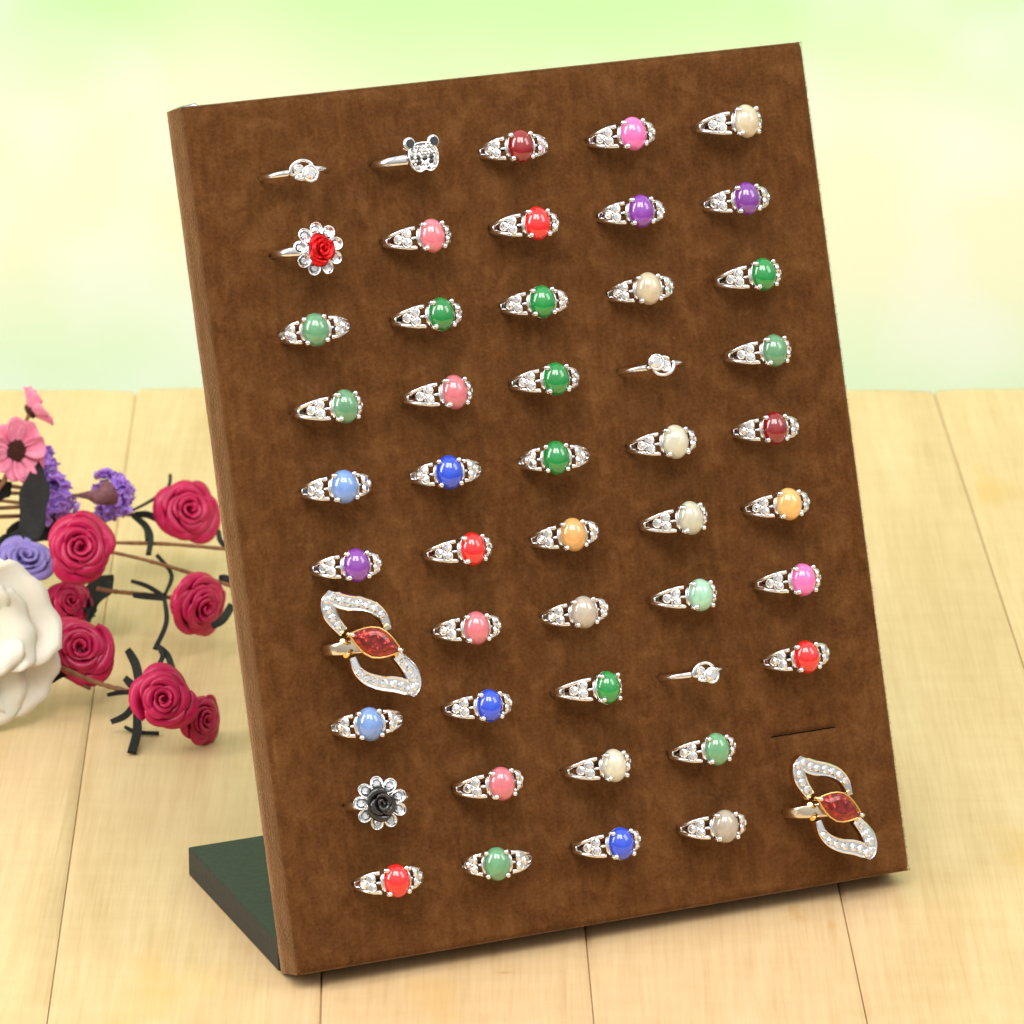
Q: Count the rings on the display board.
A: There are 49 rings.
